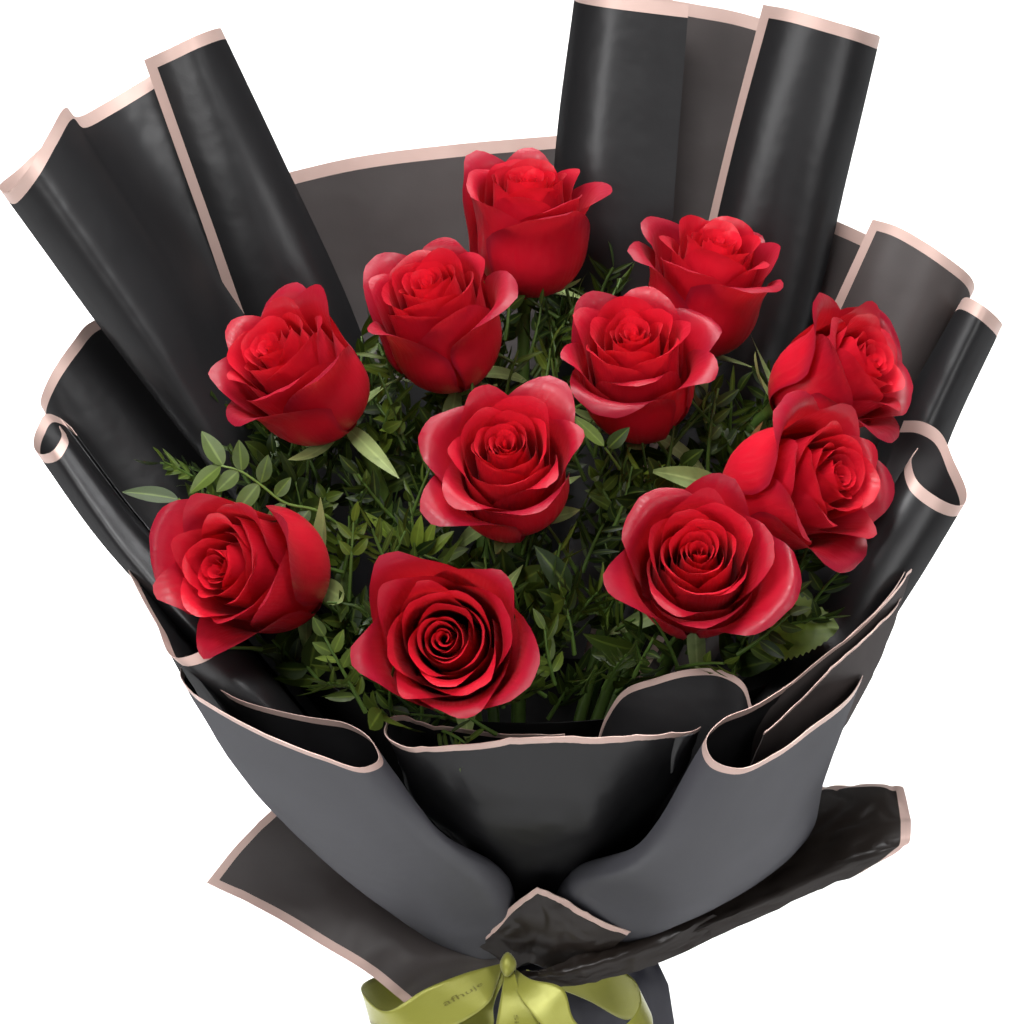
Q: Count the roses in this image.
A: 11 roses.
